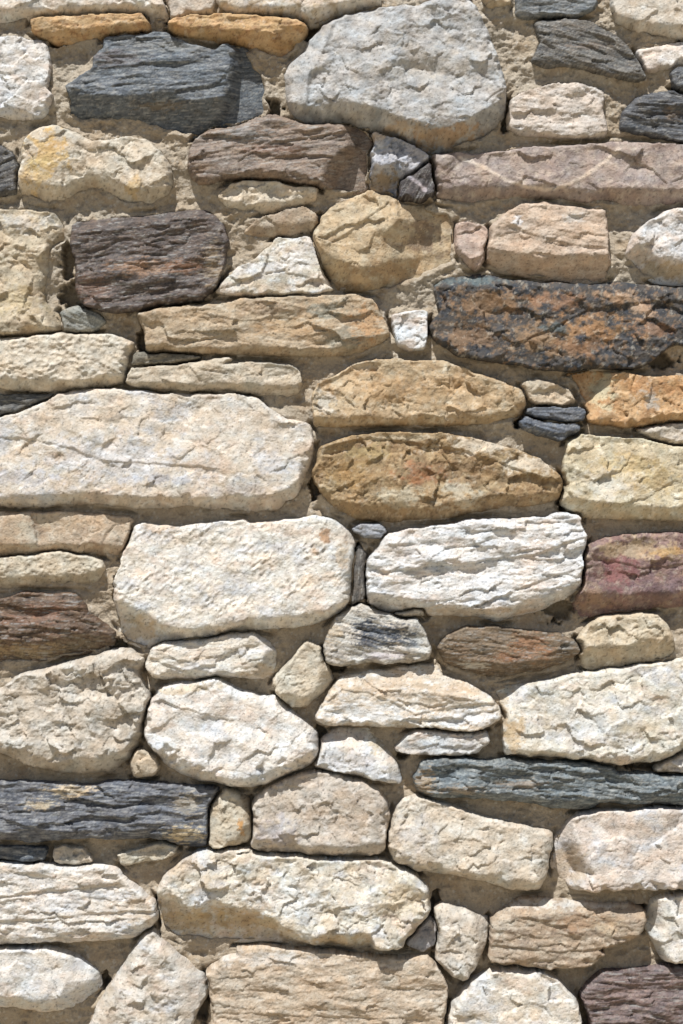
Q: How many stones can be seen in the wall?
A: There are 90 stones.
